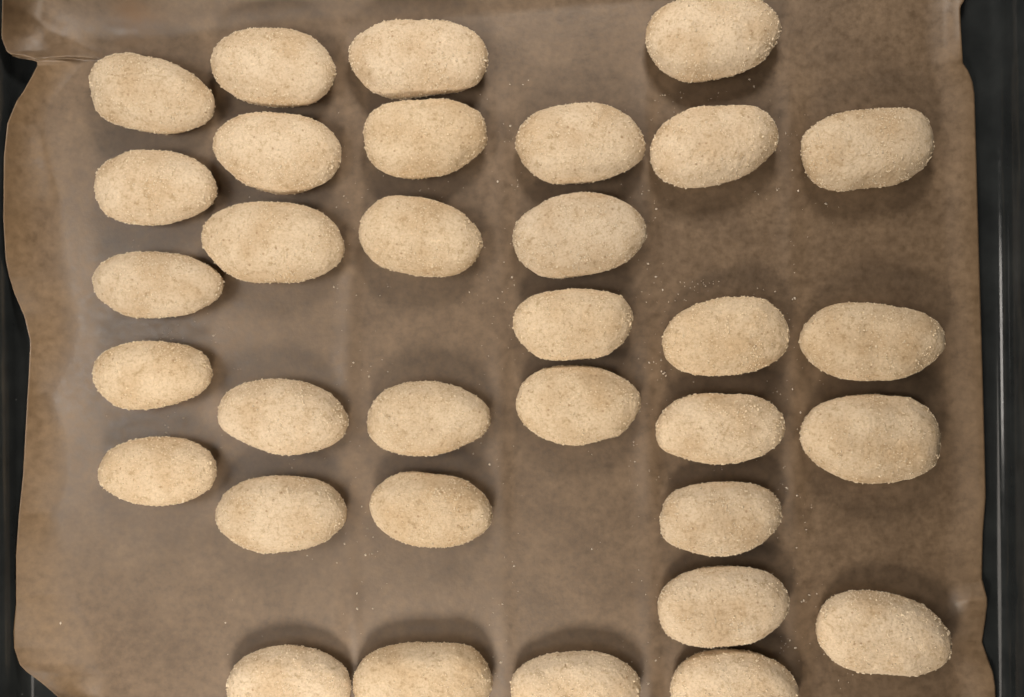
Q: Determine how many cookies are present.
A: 33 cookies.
